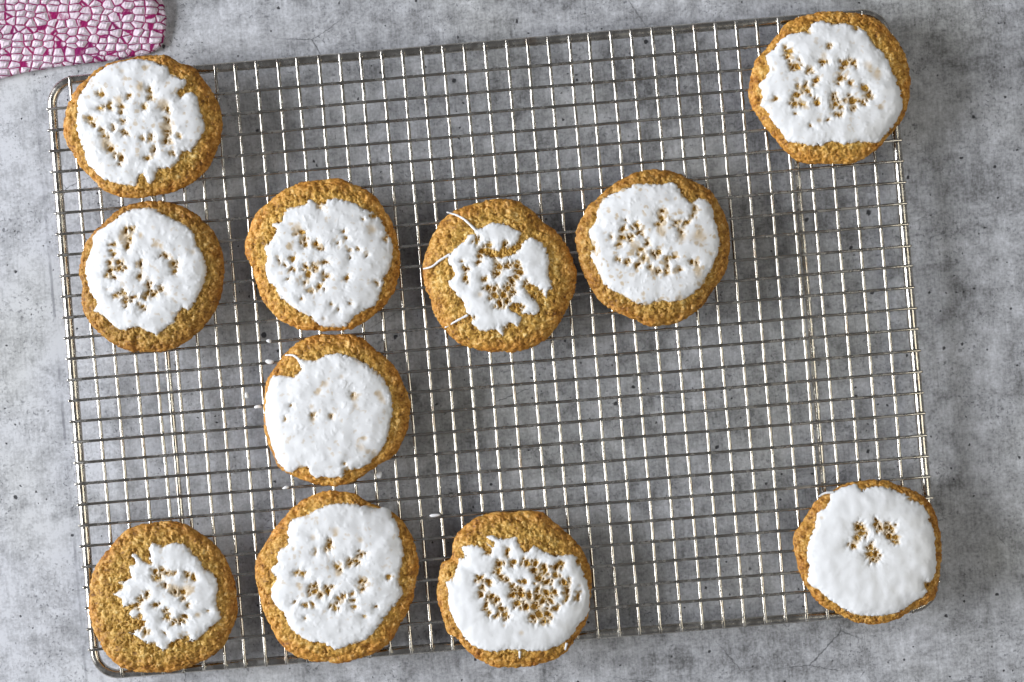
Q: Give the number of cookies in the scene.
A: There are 11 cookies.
